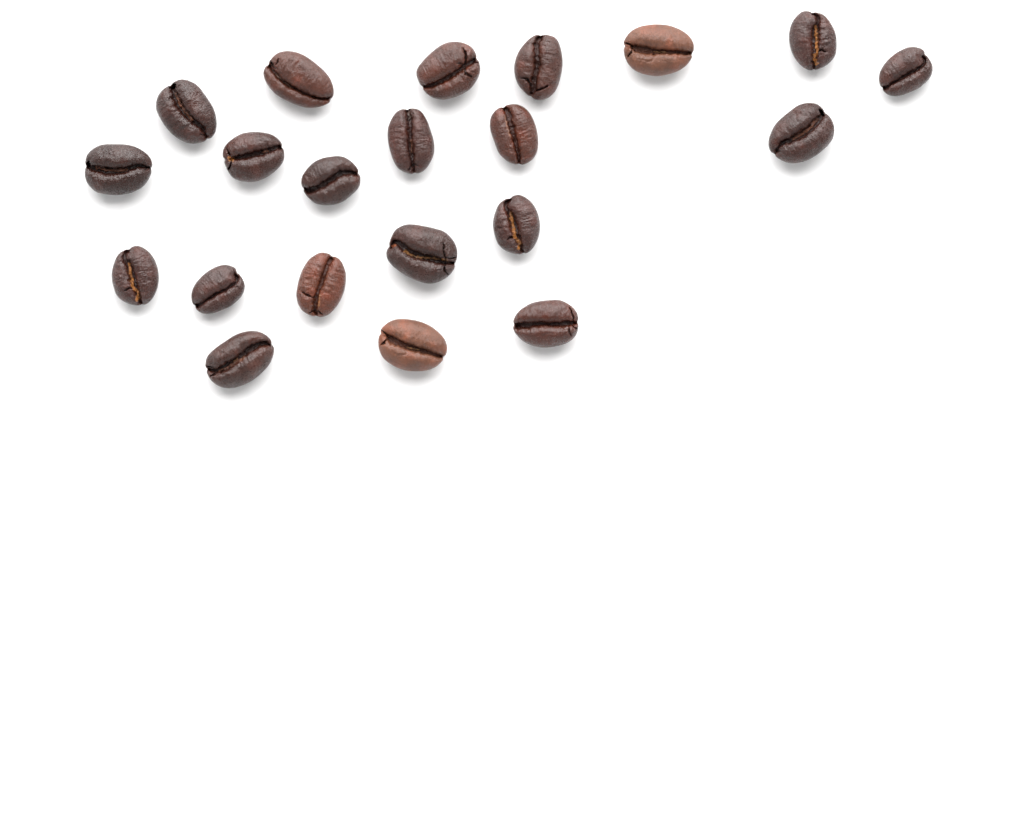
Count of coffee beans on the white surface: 21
